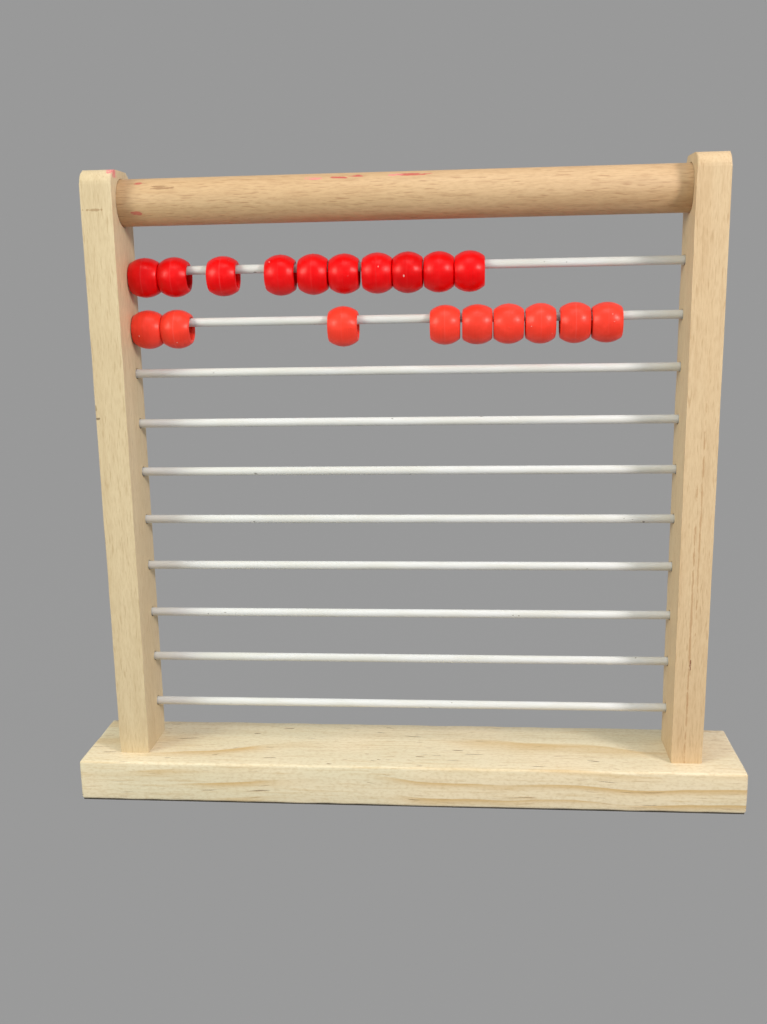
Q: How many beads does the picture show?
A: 19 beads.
